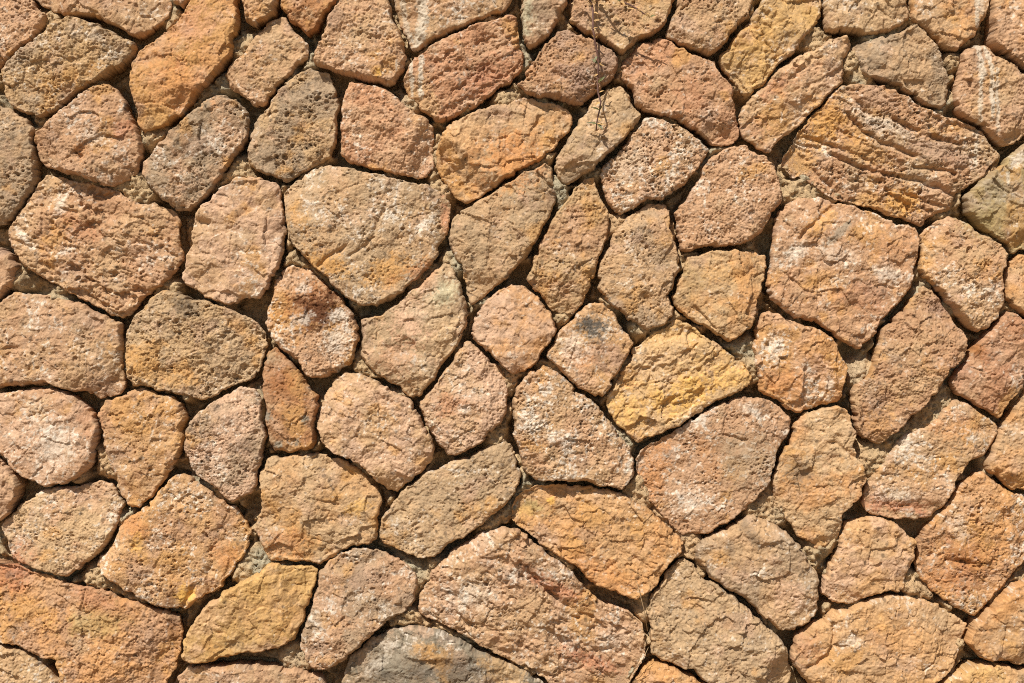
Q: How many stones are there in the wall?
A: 87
